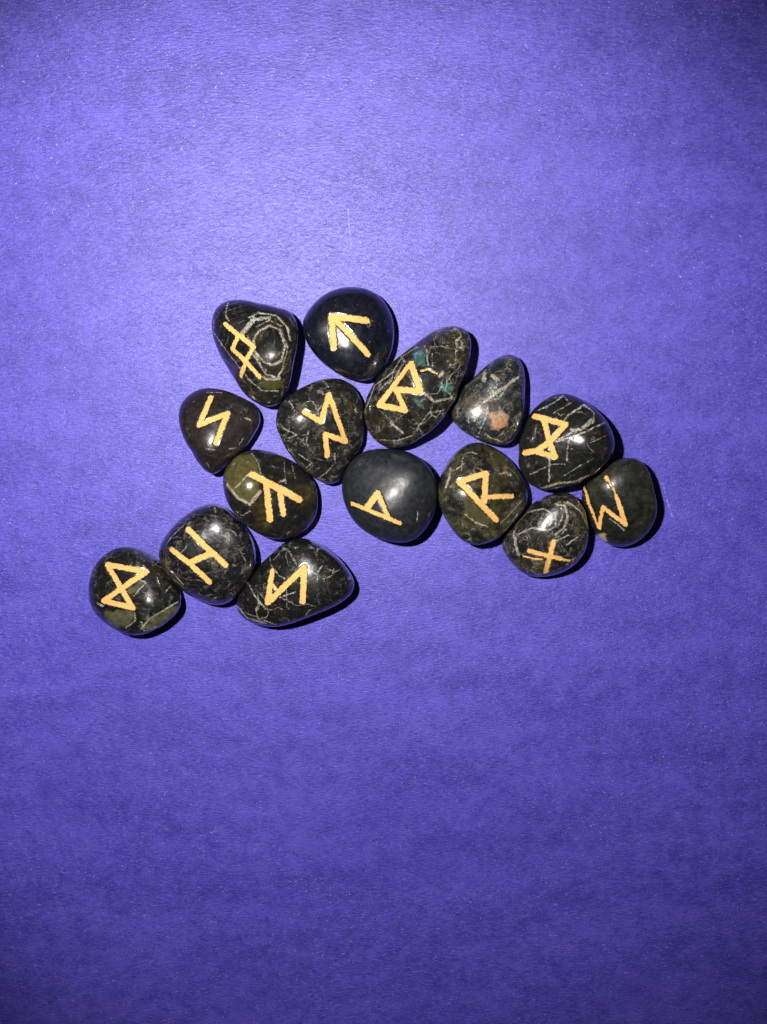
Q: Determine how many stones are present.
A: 15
